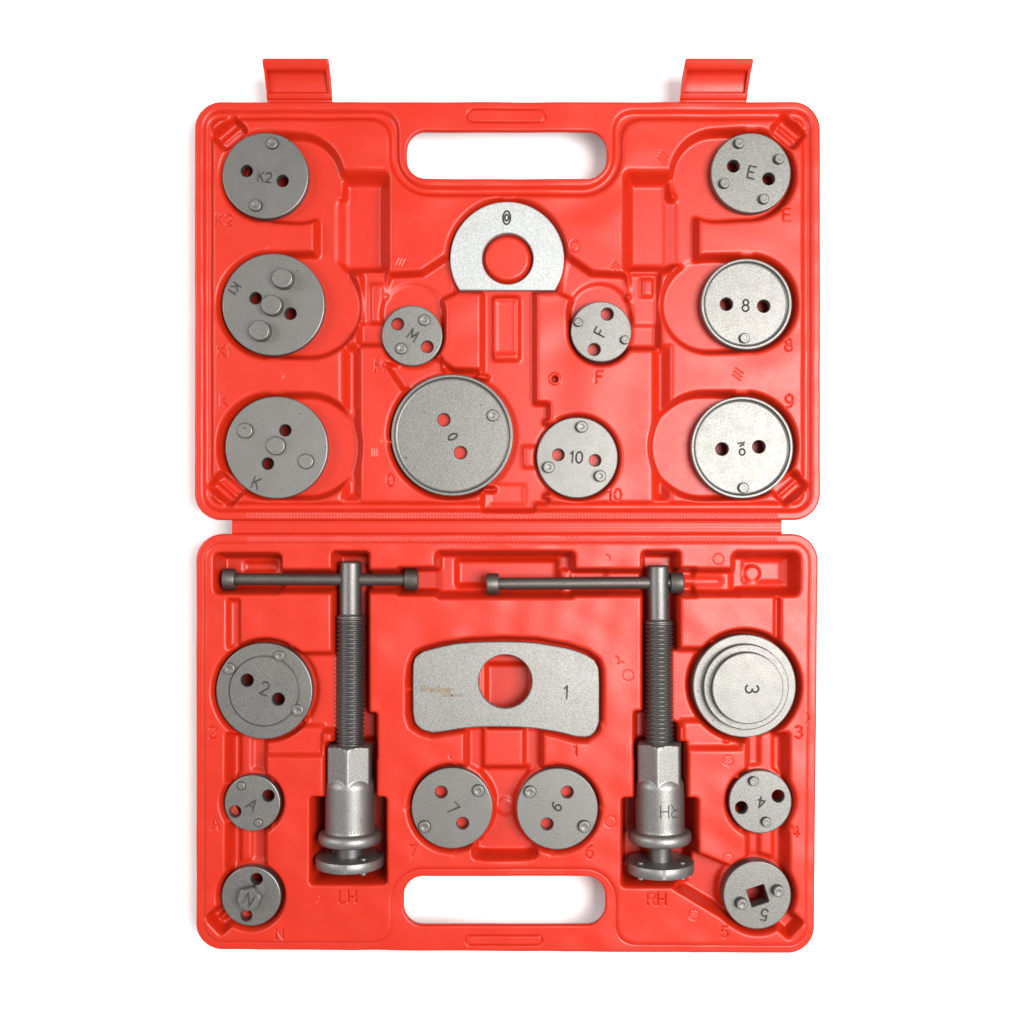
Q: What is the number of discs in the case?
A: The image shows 18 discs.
